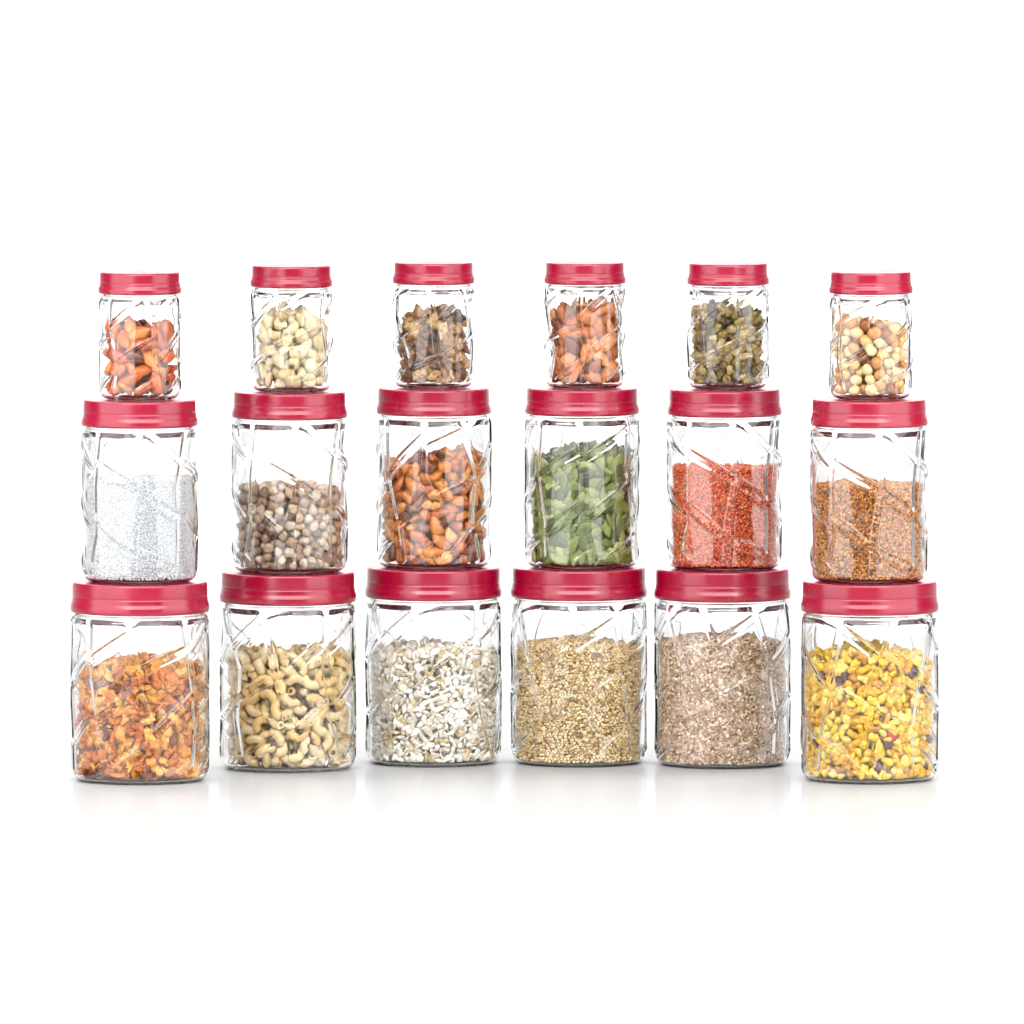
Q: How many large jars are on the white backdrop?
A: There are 6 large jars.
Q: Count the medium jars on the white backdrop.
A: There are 6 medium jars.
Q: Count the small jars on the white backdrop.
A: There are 6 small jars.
